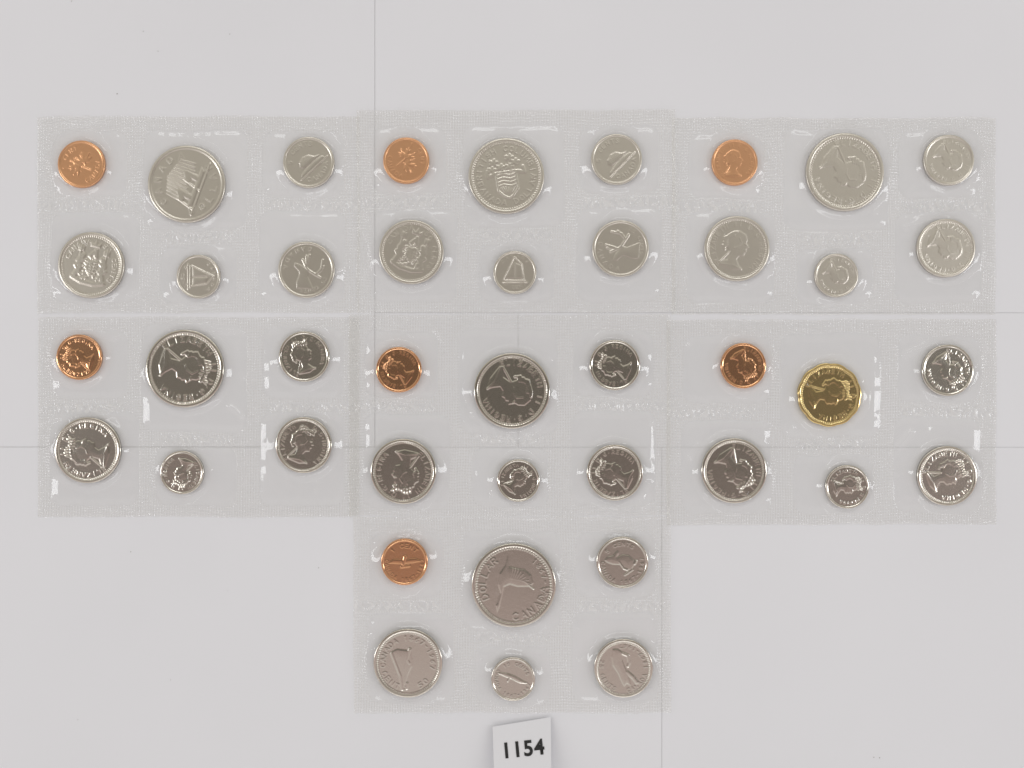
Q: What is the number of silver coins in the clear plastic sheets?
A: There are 34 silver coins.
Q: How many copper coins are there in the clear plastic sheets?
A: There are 7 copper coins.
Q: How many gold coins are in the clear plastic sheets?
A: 1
